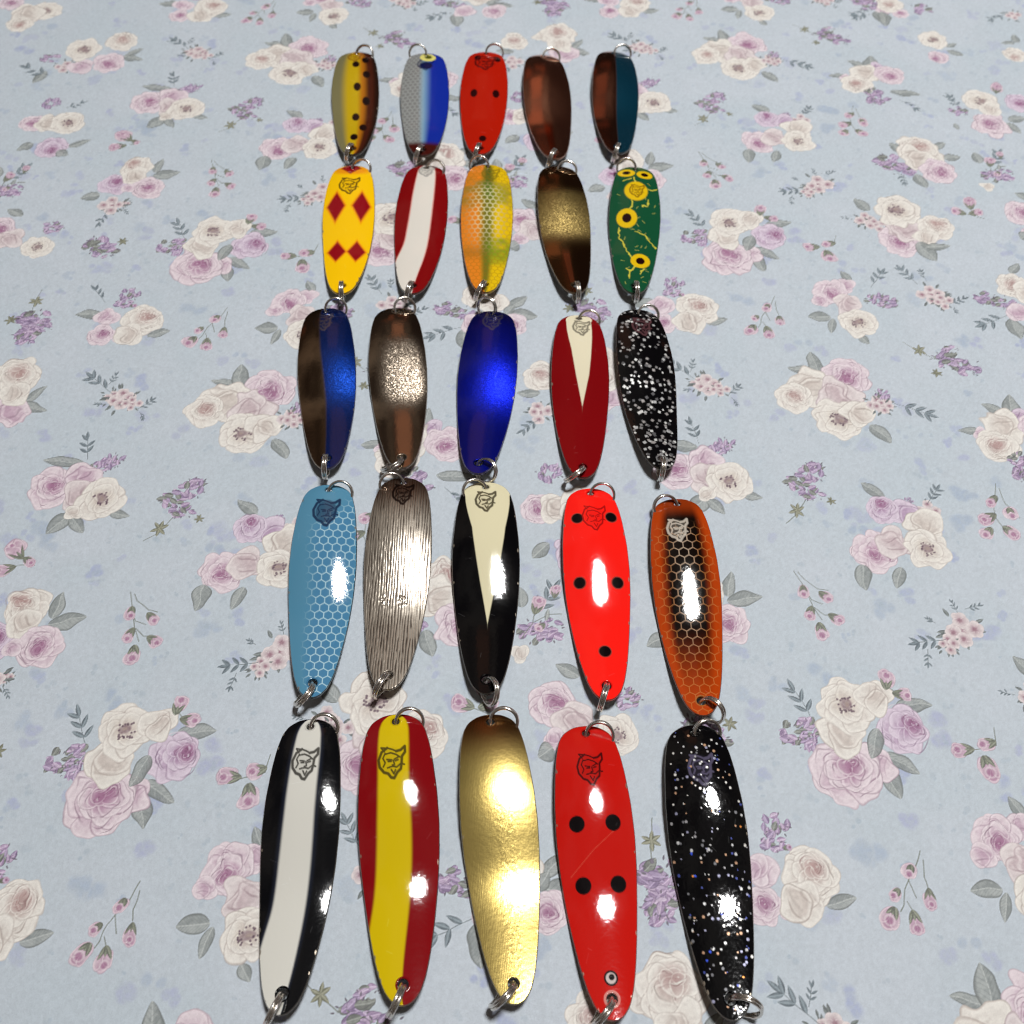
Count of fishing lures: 25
